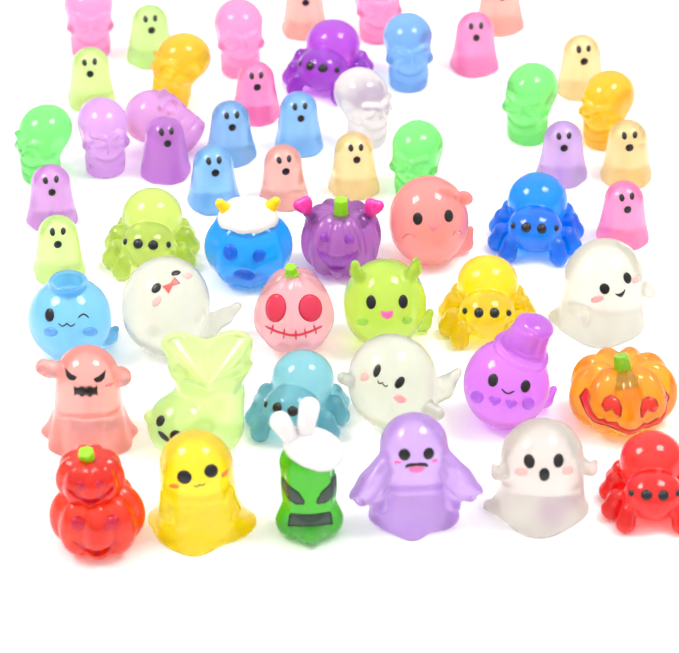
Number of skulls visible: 12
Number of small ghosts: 18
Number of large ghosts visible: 12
